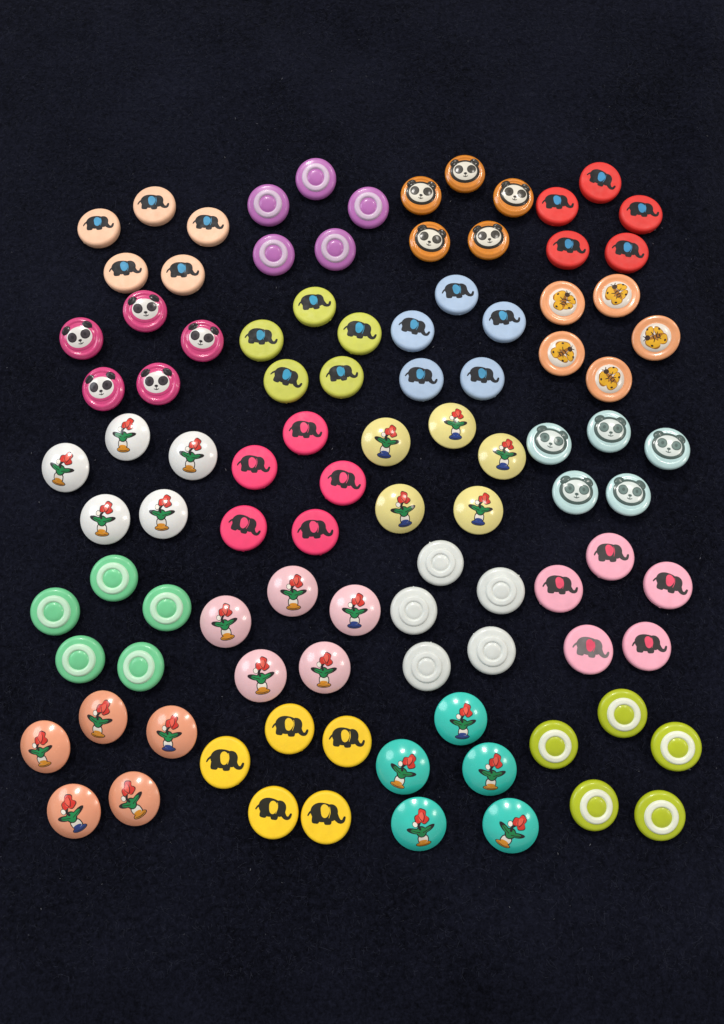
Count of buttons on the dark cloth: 100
